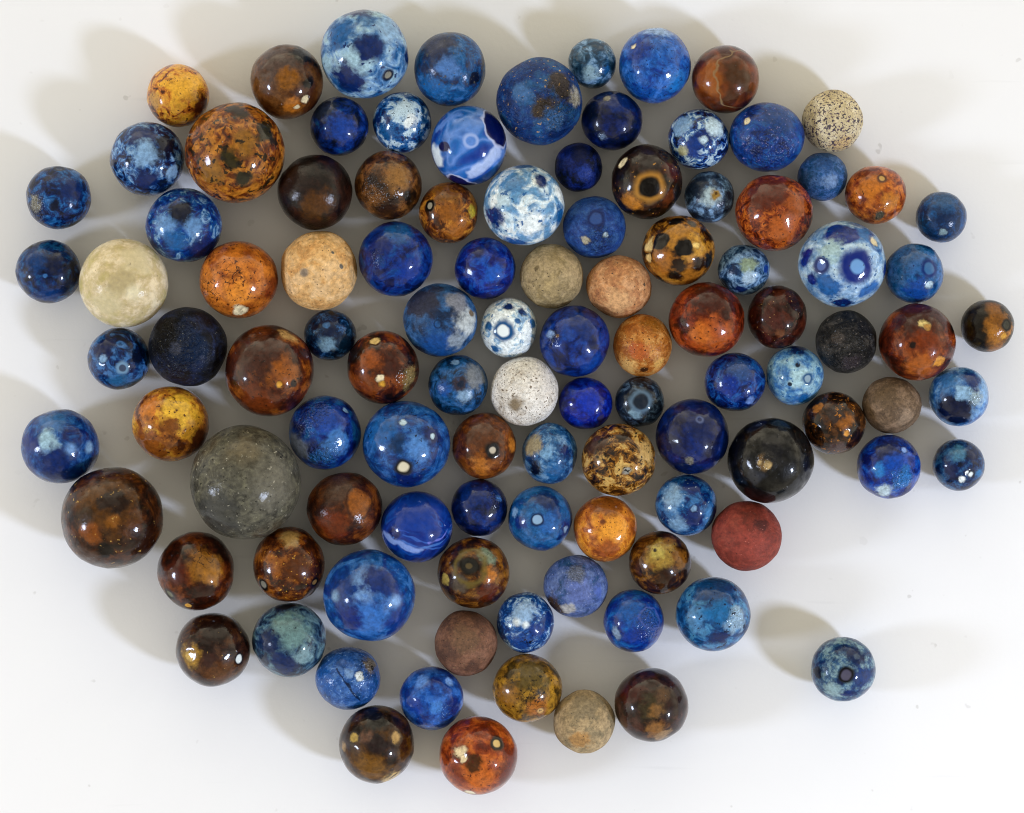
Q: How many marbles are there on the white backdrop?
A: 106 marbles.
